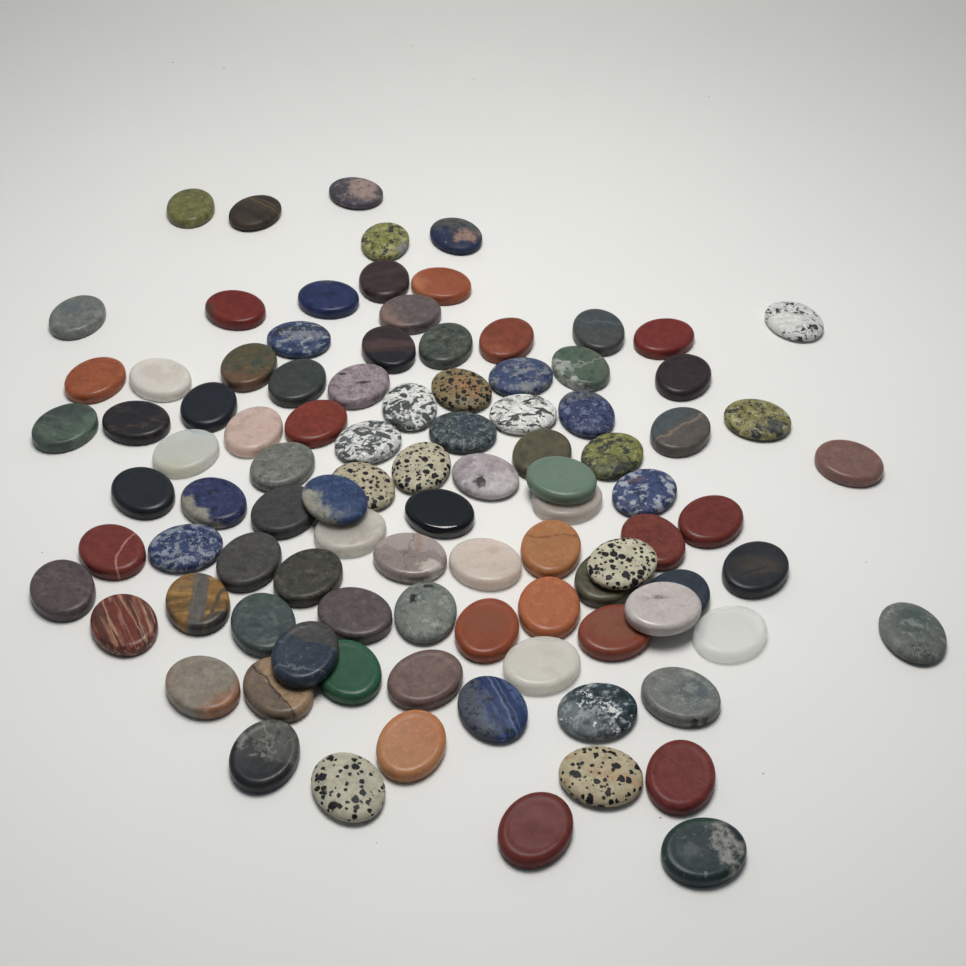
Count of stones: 97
